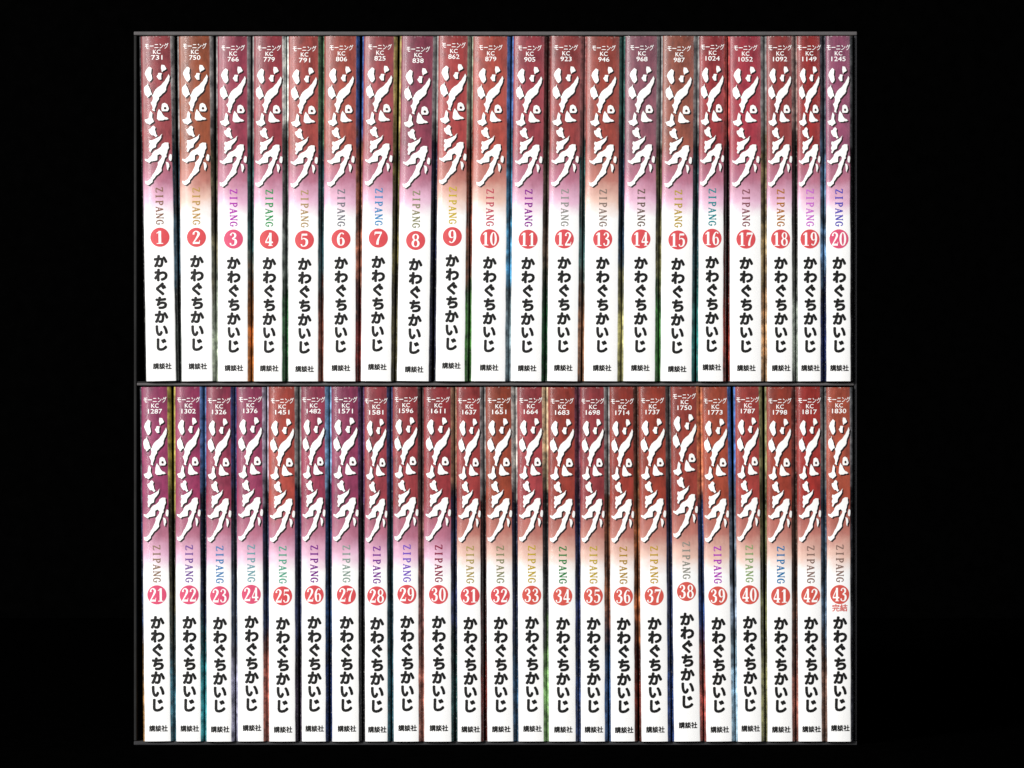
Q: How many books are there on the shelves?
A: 43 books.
